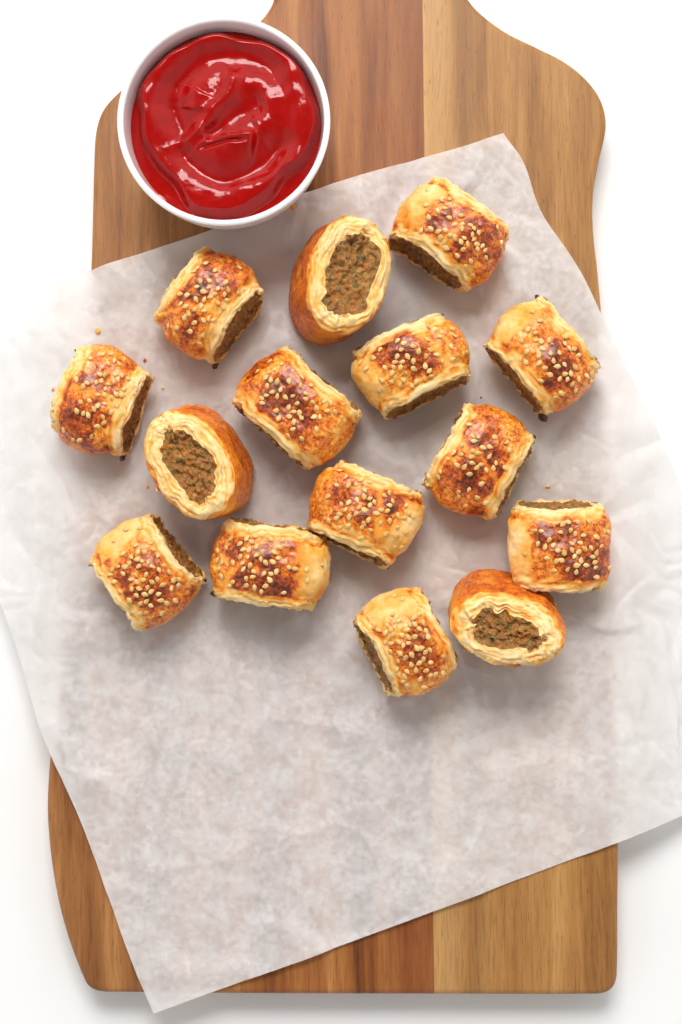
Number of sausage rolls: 15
